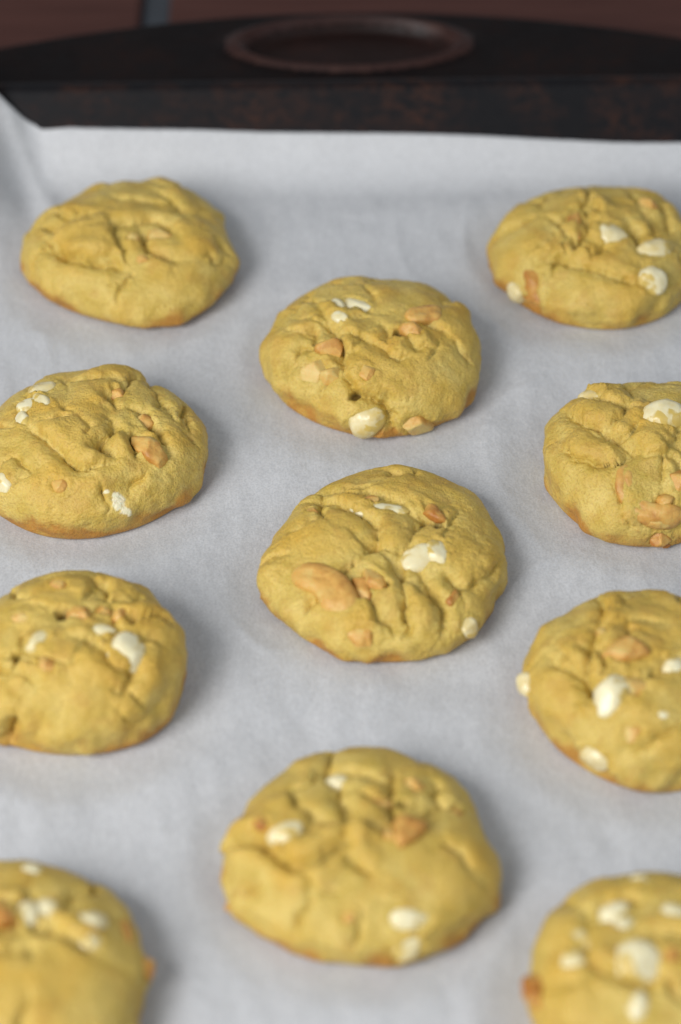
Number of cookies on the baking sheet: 11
